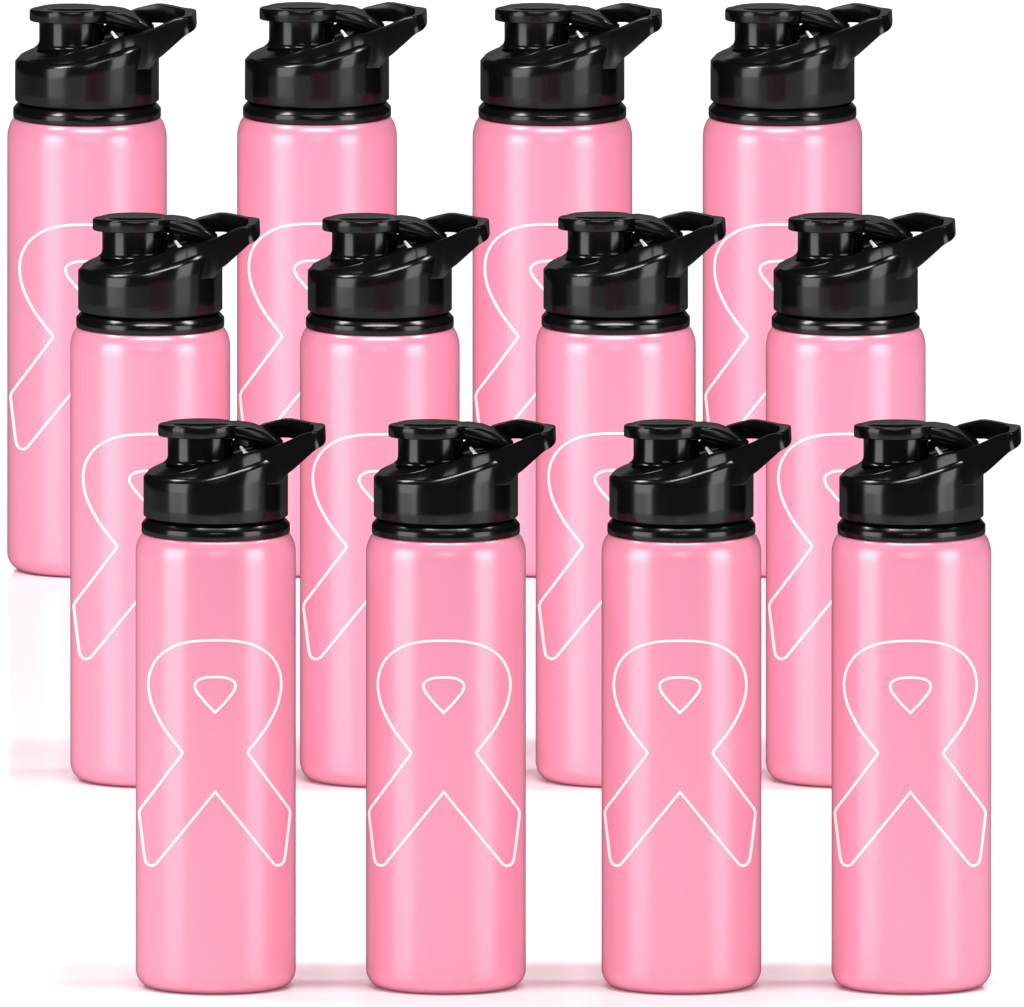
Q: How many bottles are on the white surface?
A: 12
